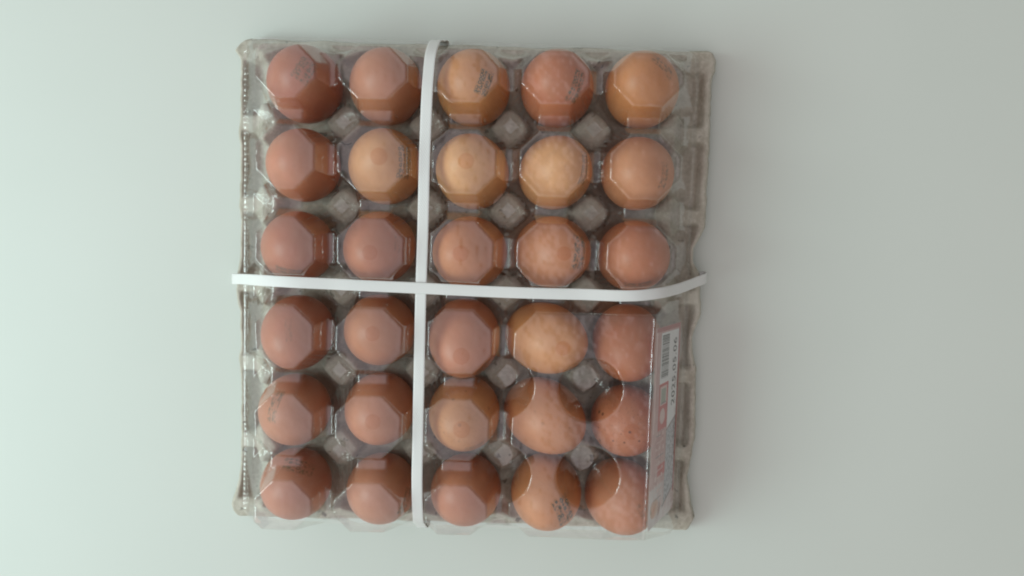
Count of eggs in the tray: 30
